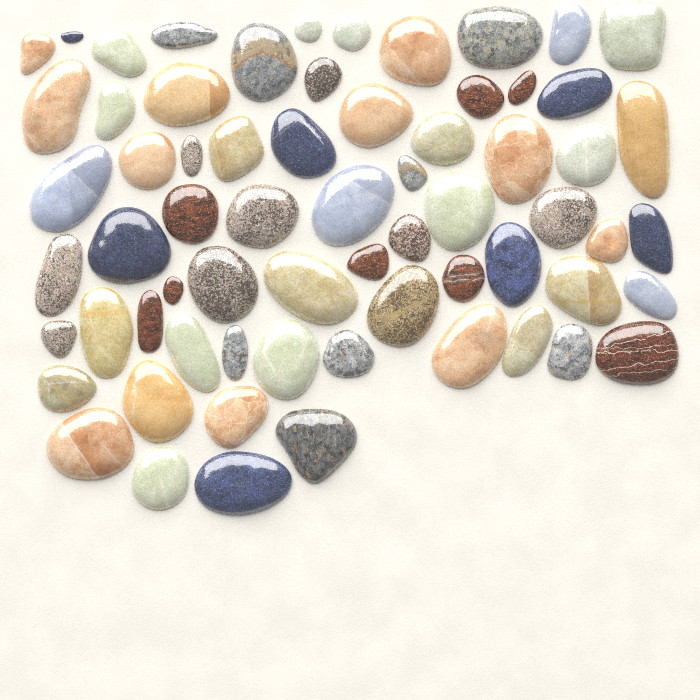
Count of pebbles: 66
